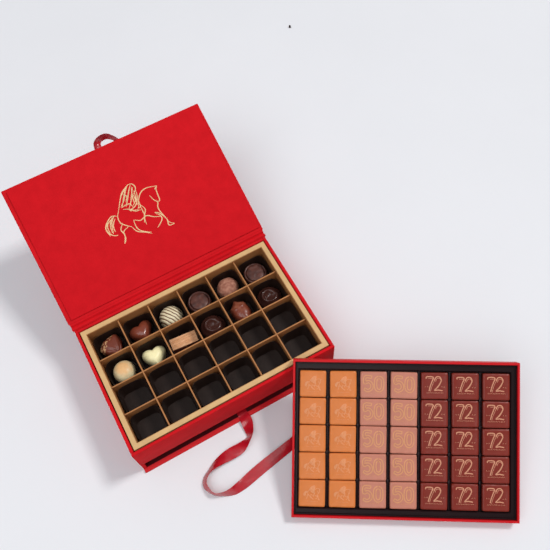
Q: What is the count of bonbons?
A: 12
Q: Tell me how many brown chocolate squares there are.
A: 15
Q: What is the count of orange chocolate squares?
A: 10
